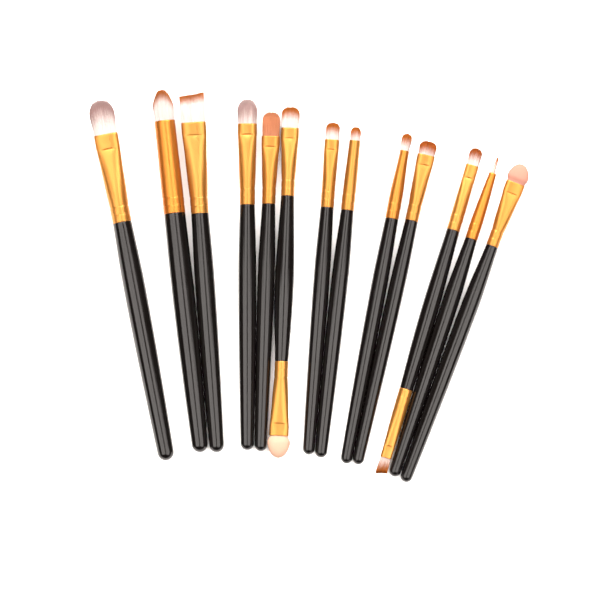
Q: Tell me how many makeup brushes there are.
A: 13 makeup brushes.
